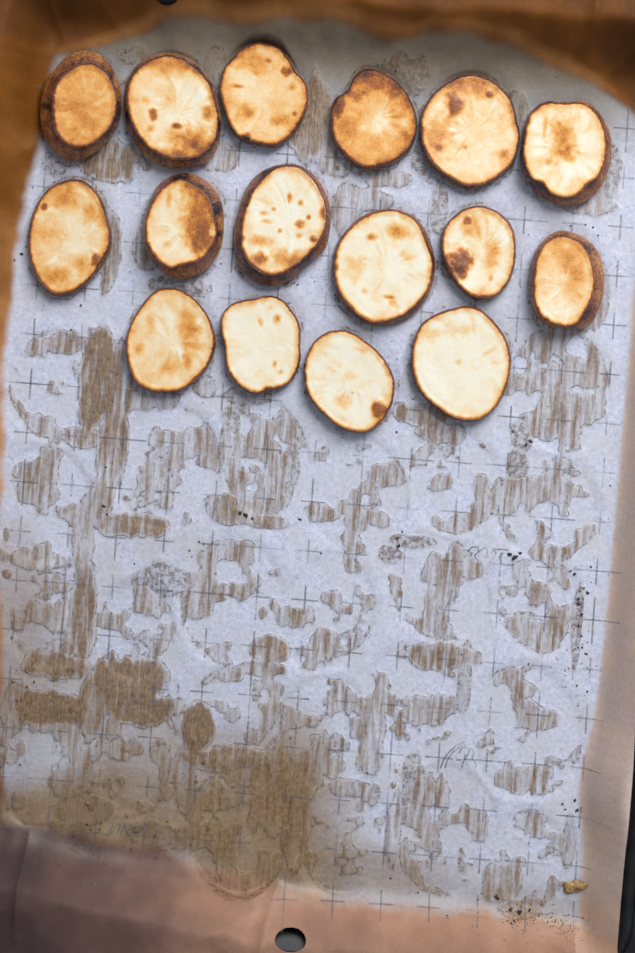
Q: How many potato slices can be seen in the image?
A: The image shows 16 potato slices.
